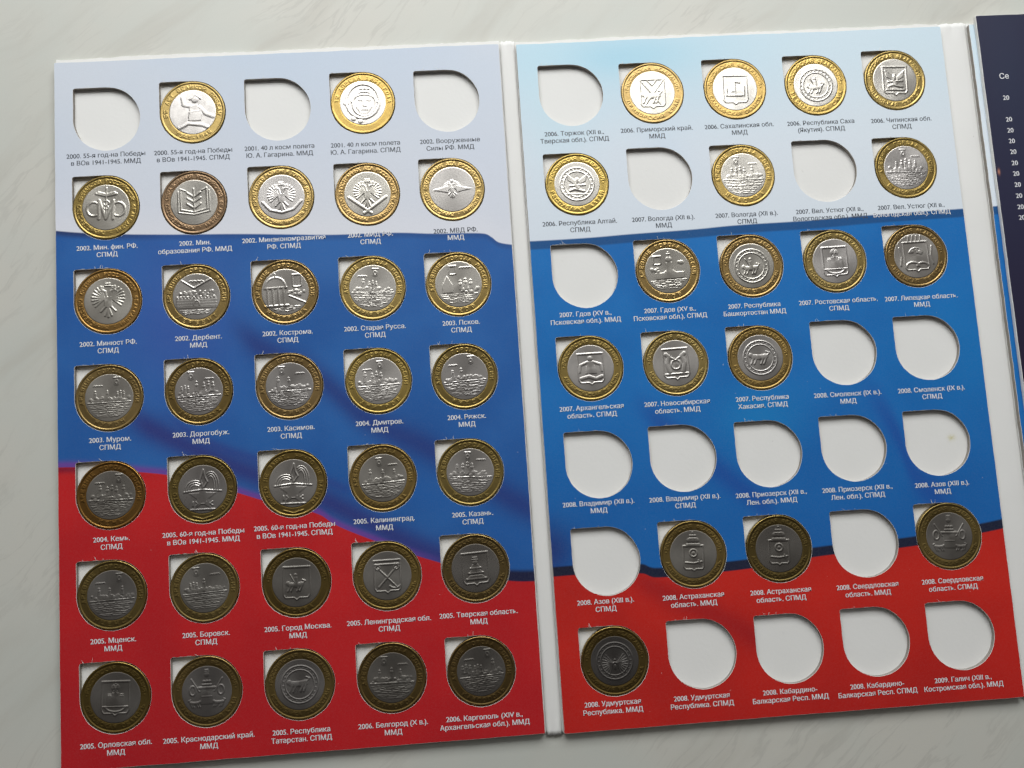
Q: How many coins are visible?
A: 50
